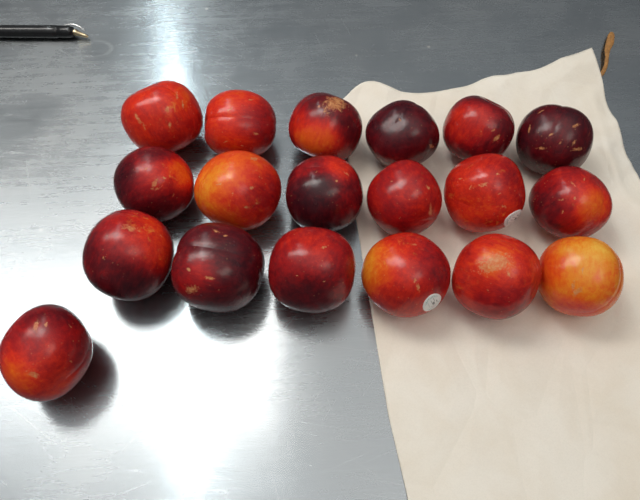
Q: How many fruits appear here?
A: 19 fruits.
